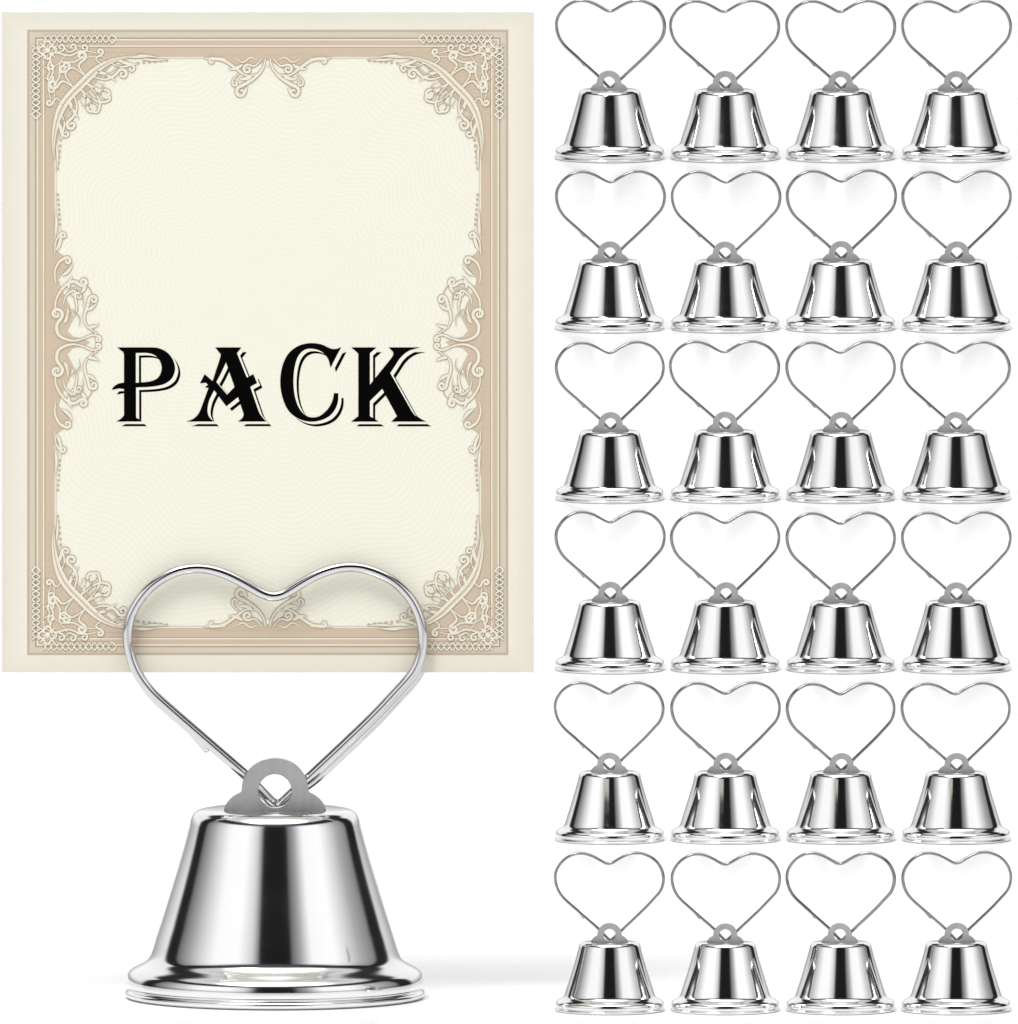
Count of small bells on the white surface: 24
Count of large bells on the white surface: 1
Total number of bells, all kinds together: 25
